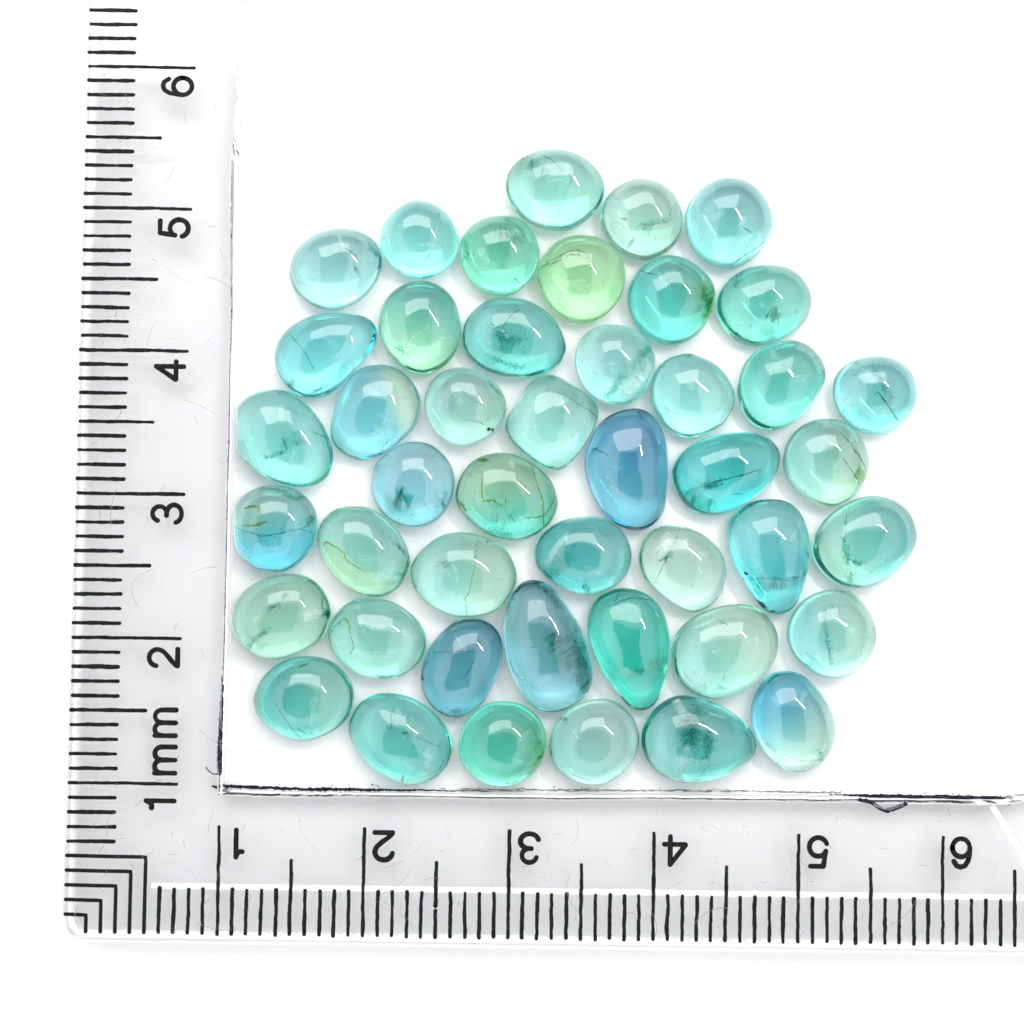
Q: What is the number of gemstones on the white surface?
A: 45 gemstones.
